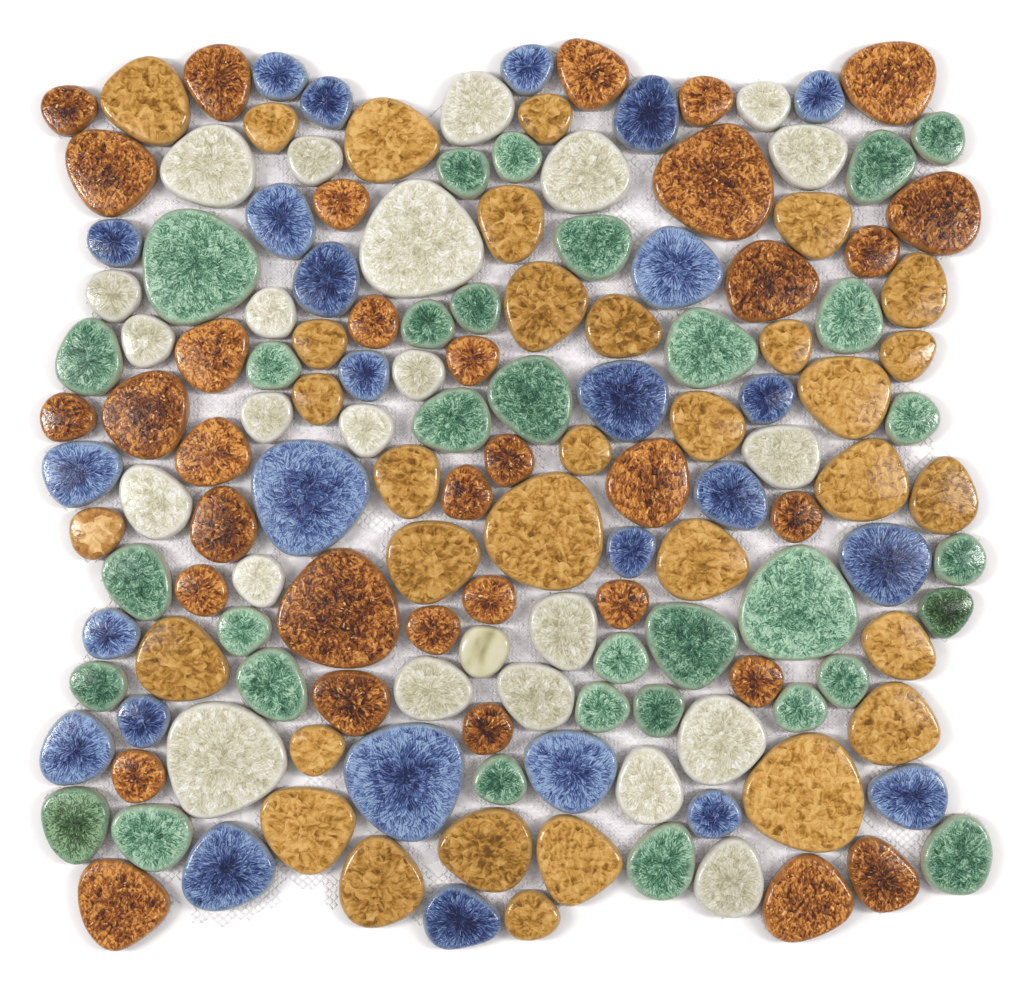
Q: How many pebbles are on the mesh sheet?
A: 150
